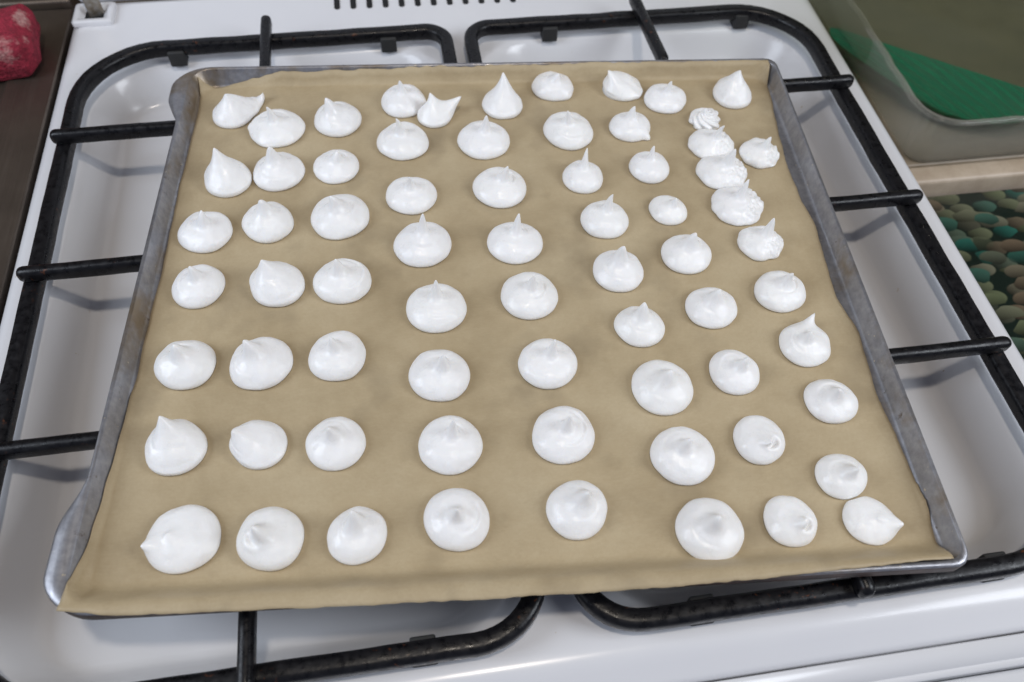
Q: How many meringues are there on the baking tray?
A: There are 69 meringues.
